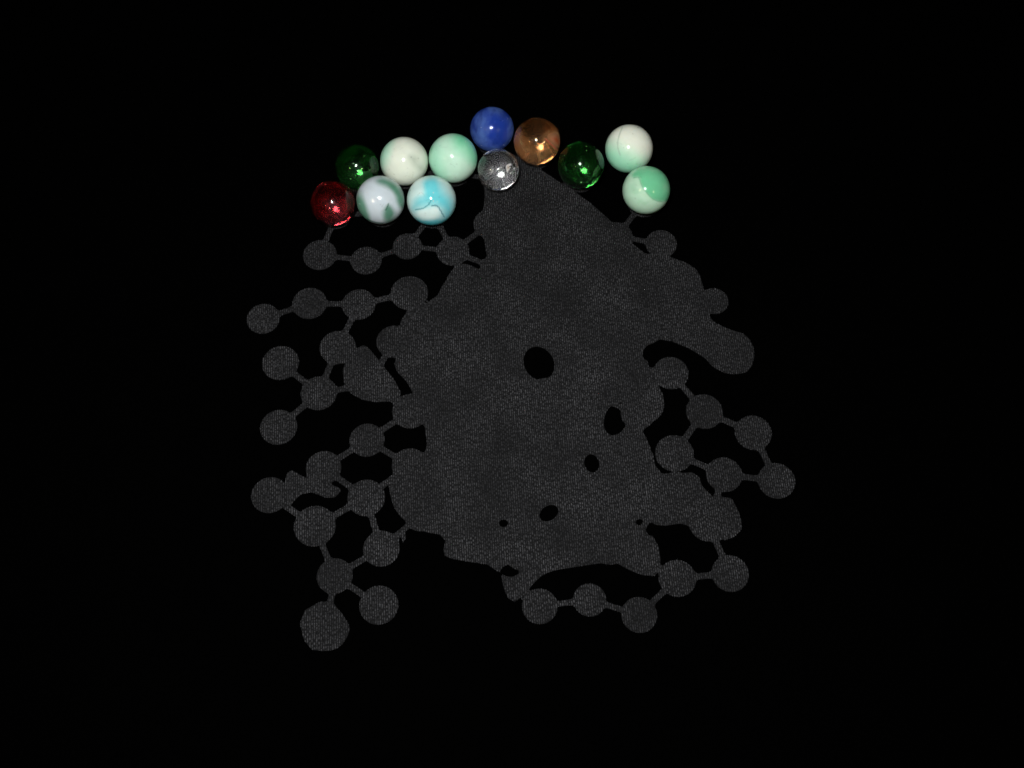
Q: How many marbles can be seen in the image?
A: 12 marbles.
